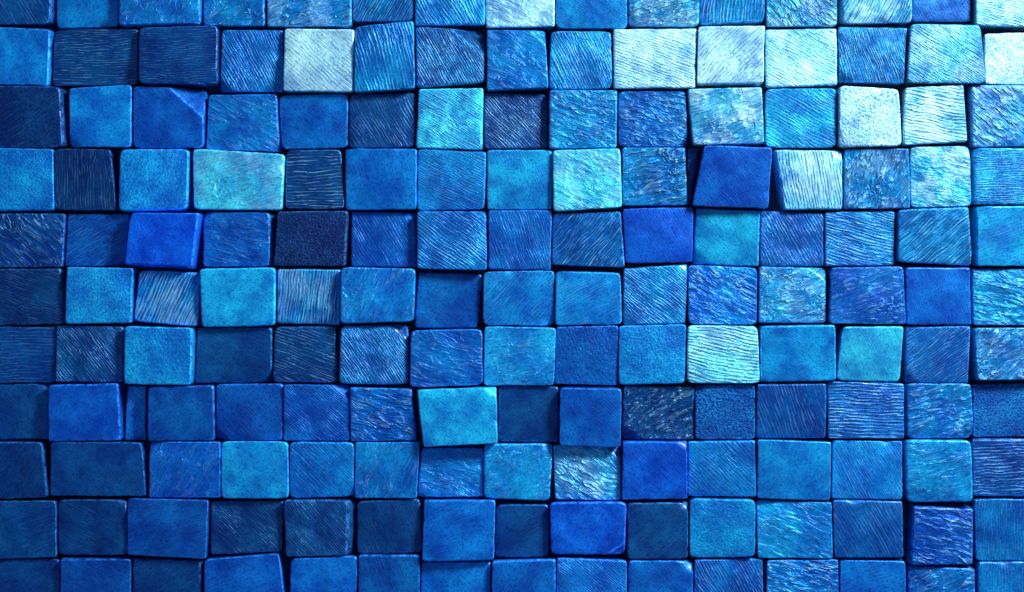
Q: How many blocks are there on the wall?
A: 167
